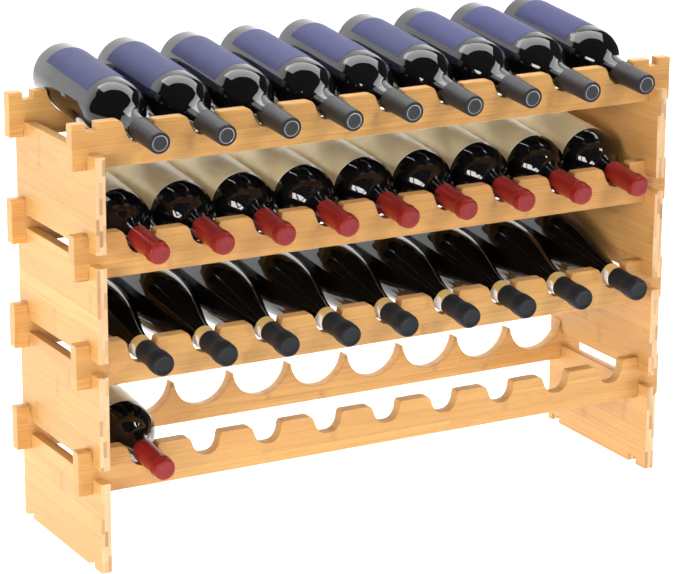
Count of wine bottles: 28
